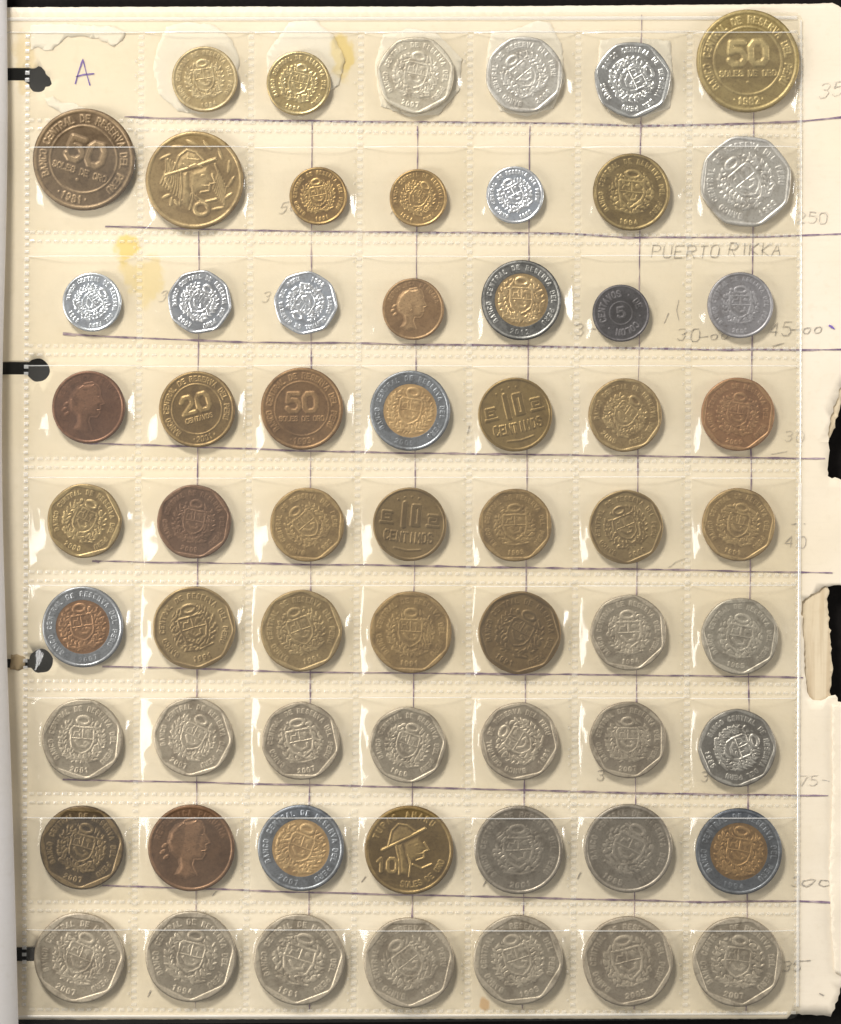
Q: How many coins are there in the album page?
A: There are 62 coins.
